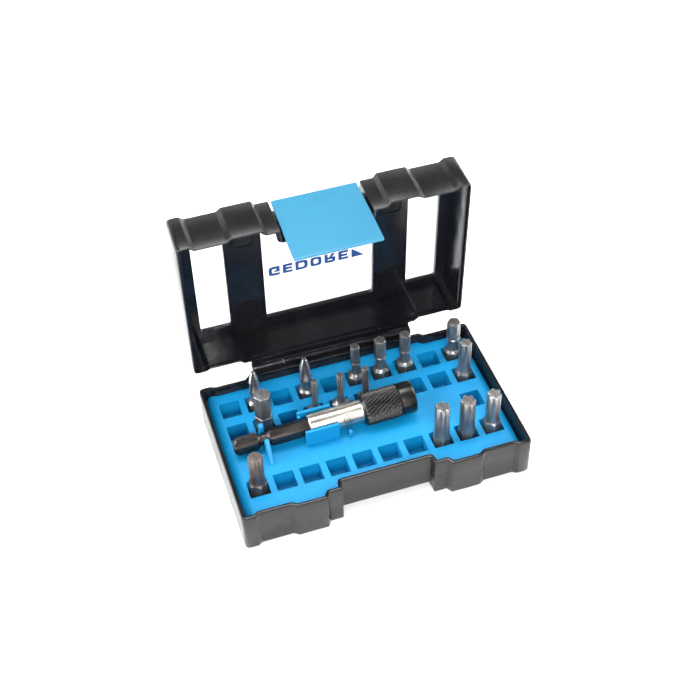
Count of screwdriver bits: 15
